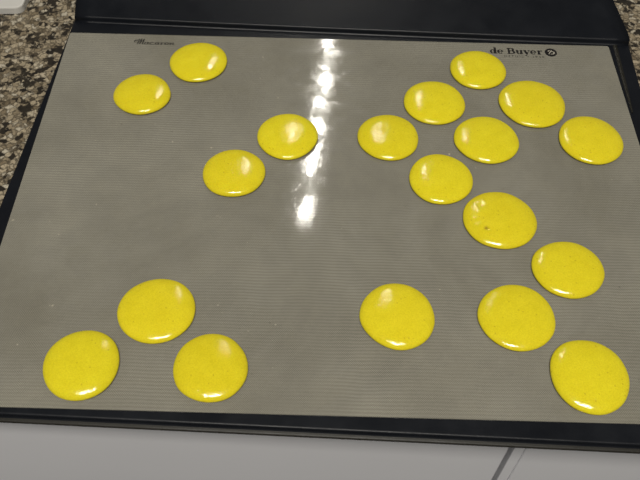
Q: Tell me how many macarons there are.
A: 19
